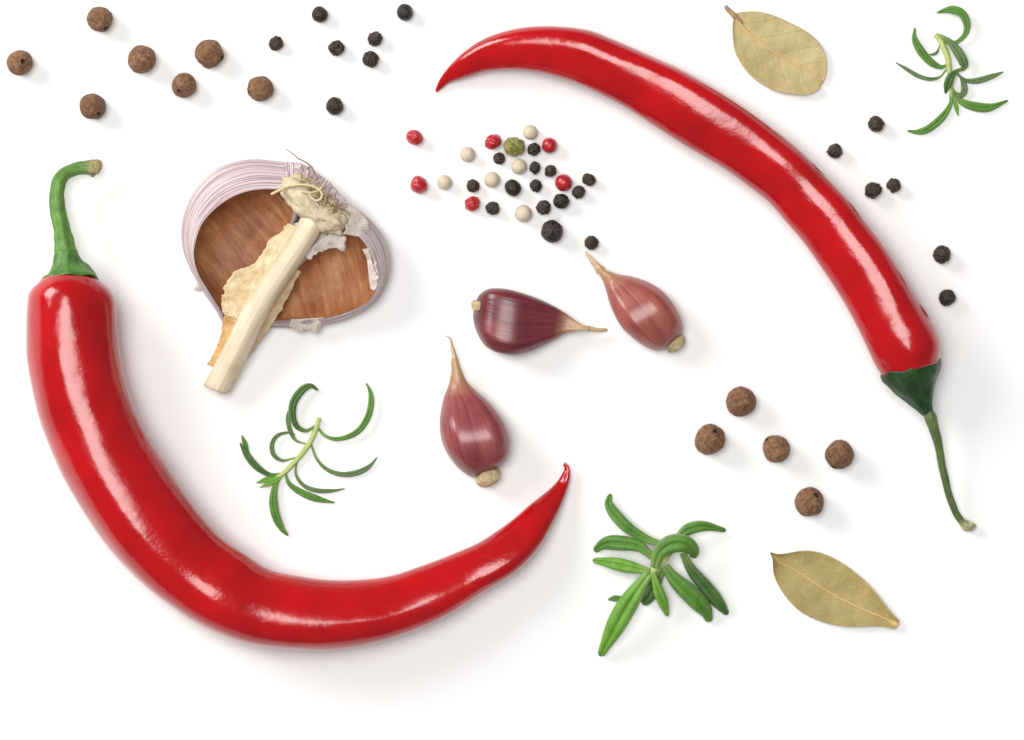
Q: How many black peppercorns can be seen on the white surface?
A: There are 27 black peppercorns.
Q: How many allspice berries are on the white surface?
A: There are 12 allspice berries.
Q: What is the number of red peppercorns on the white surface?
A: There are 6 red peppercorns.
